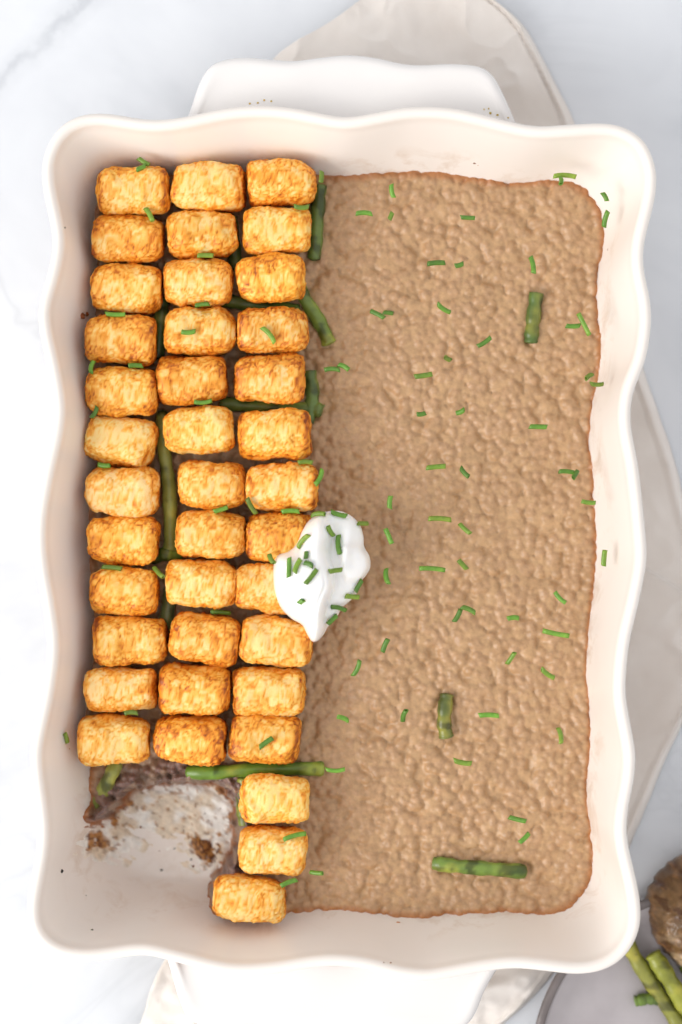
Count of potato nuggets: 39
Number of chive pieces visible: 103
